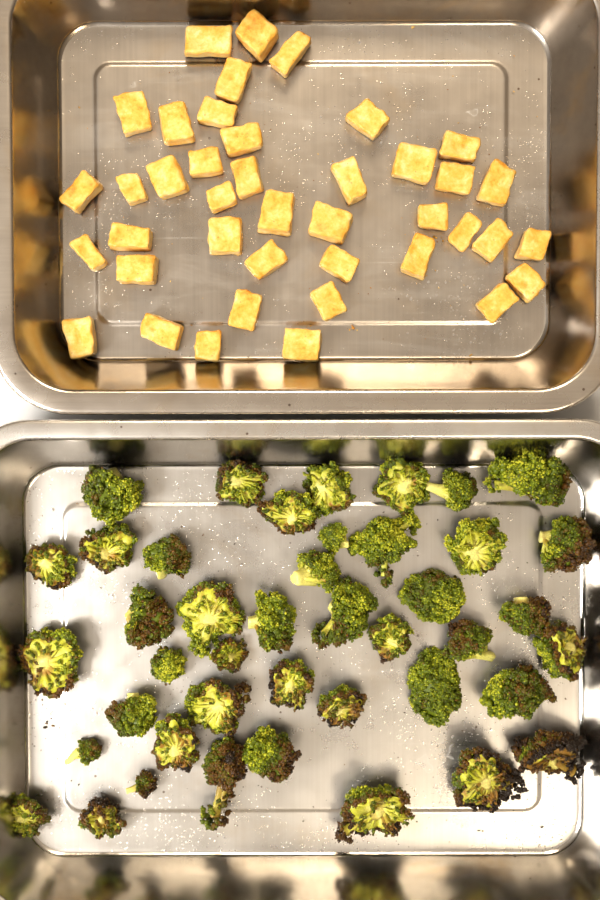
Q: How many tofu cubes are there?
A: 41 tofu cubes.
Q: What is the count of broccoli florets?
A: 43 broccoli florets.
